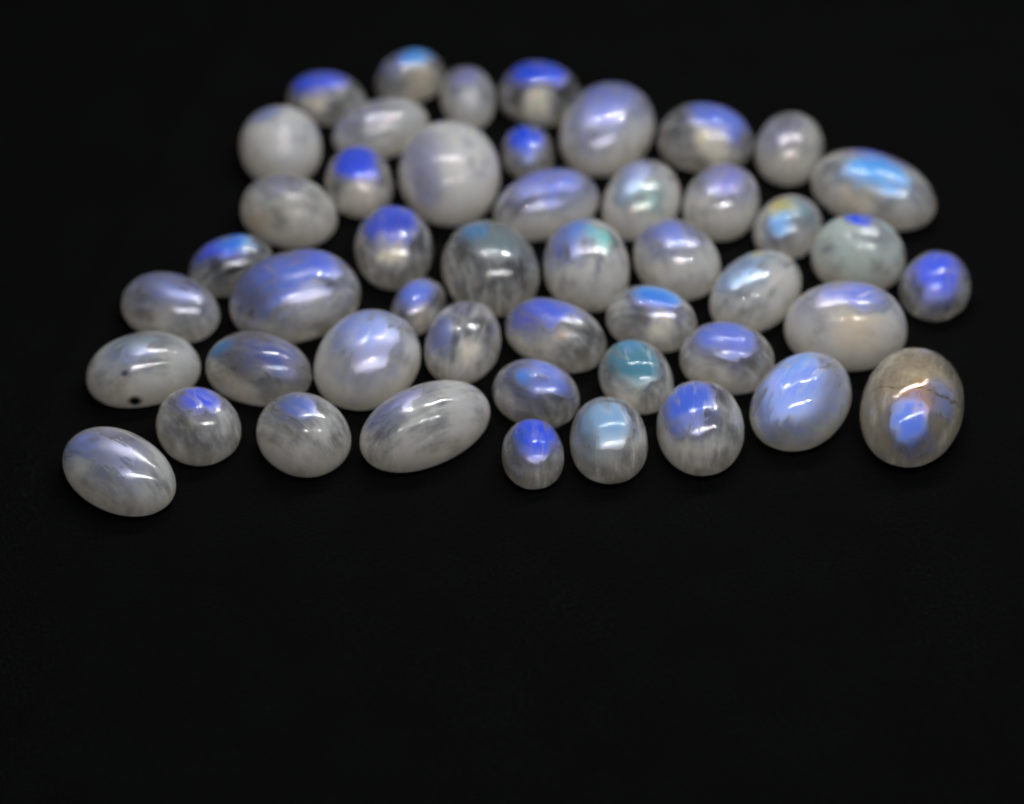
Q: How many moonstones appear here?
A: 48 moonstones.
